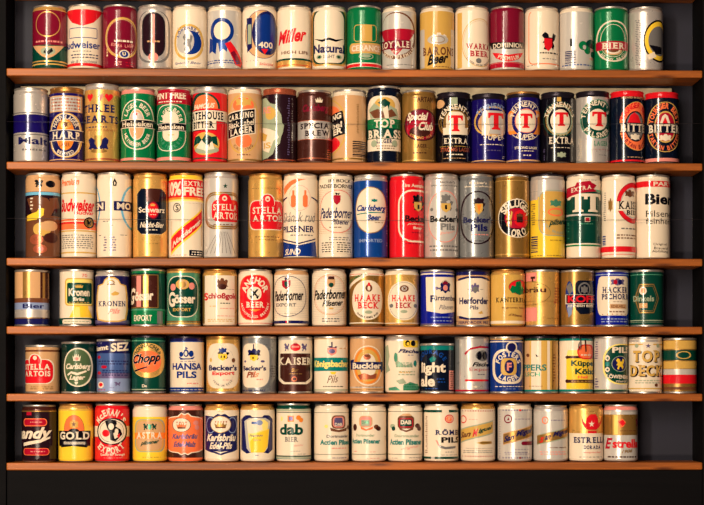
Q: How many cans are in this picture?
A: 109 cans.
